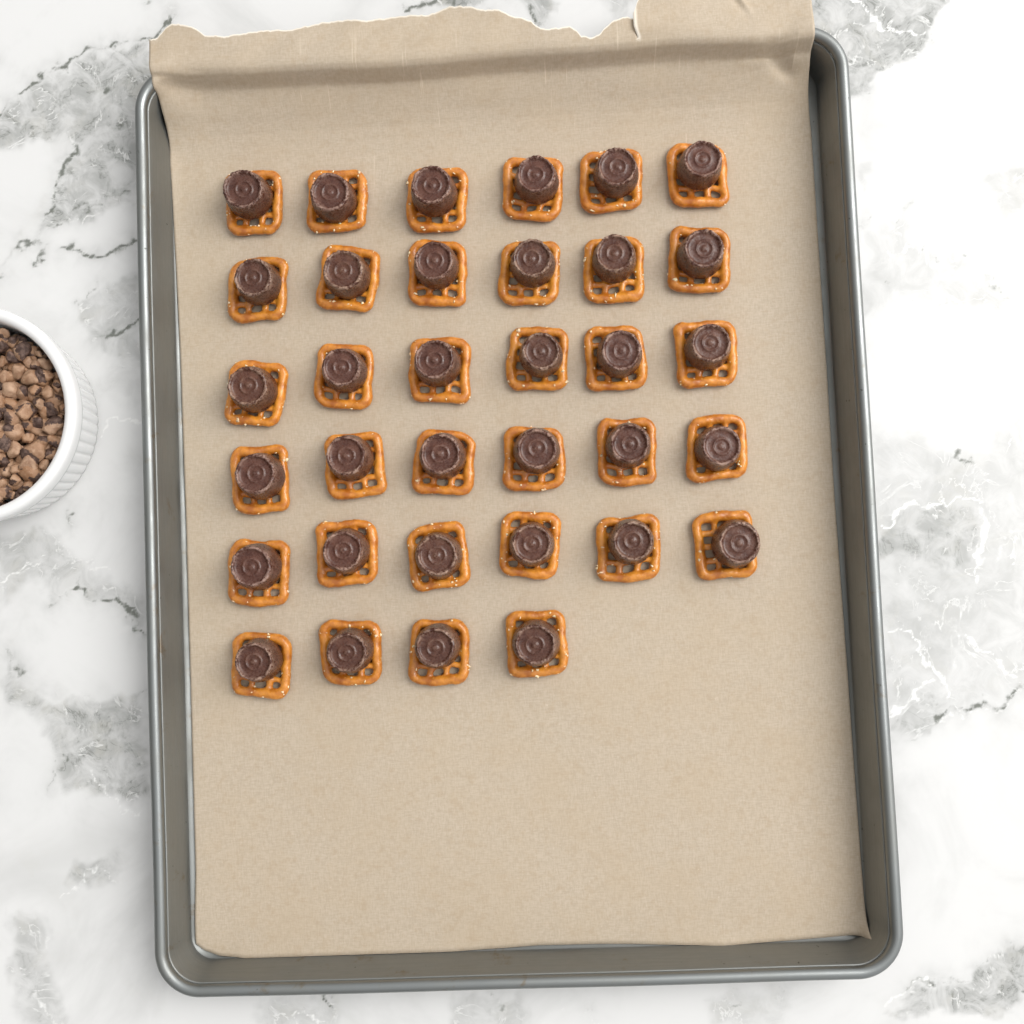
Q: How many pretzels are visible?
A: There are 34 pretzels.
